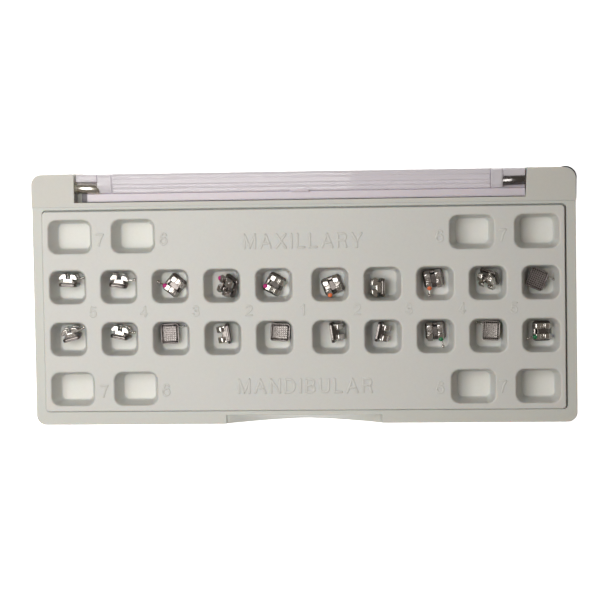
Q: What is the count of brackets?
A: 20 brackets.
